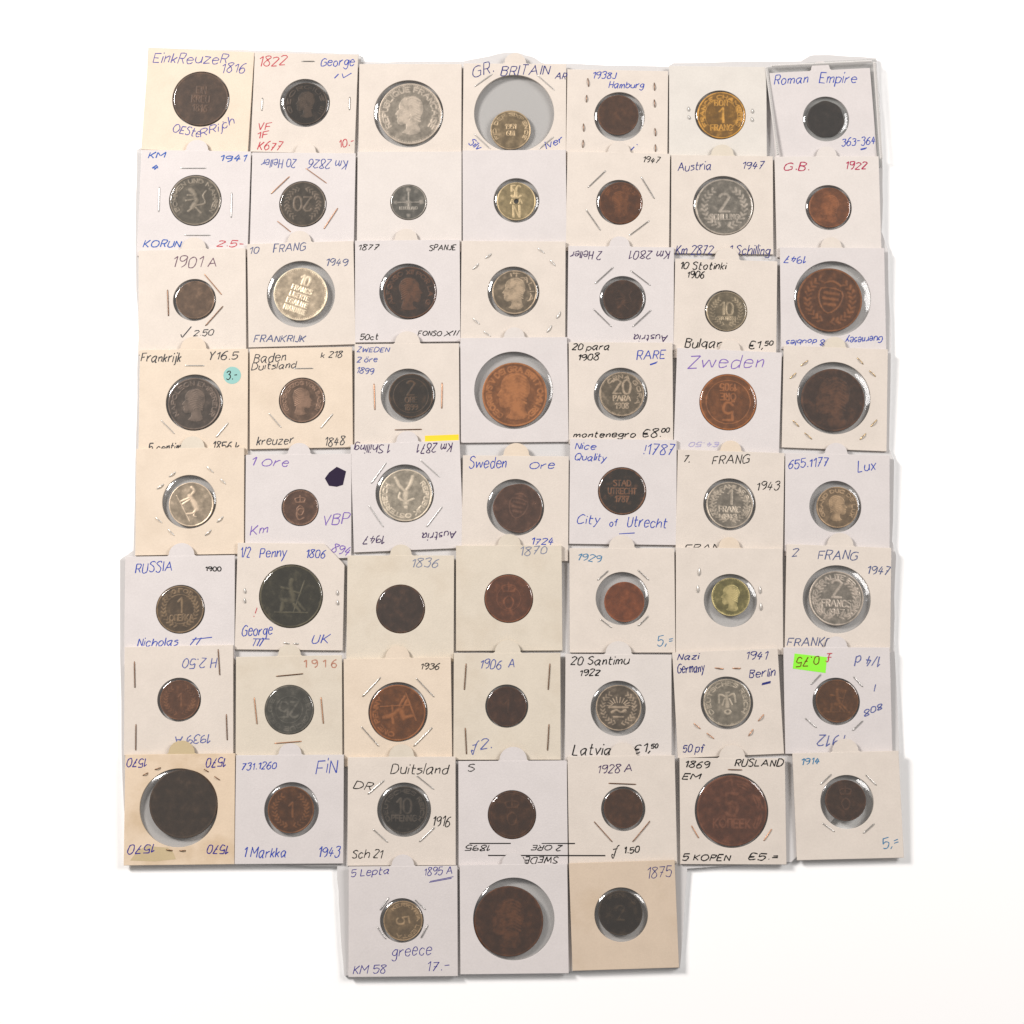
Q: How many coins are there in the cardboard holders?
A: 59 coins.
